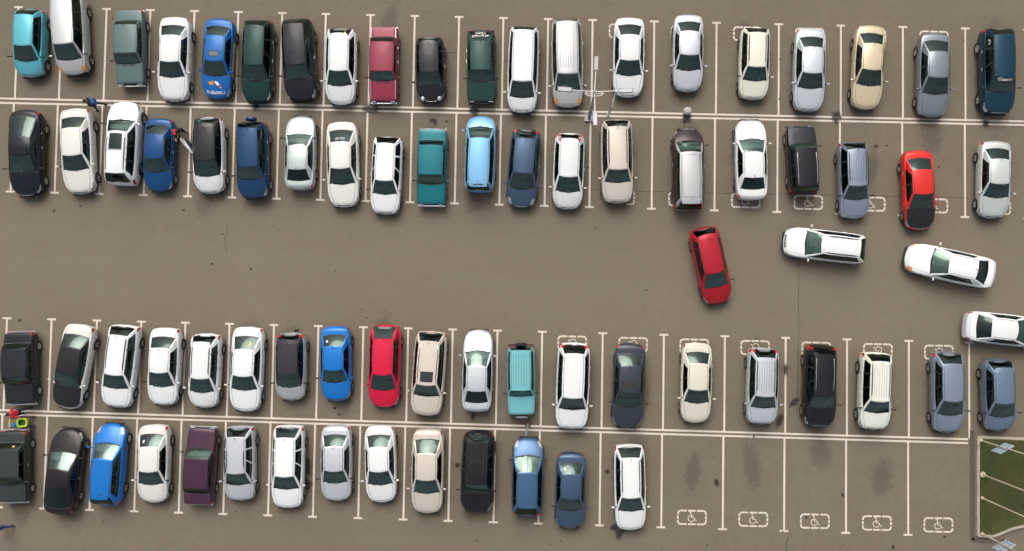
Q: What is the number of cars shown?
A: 78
